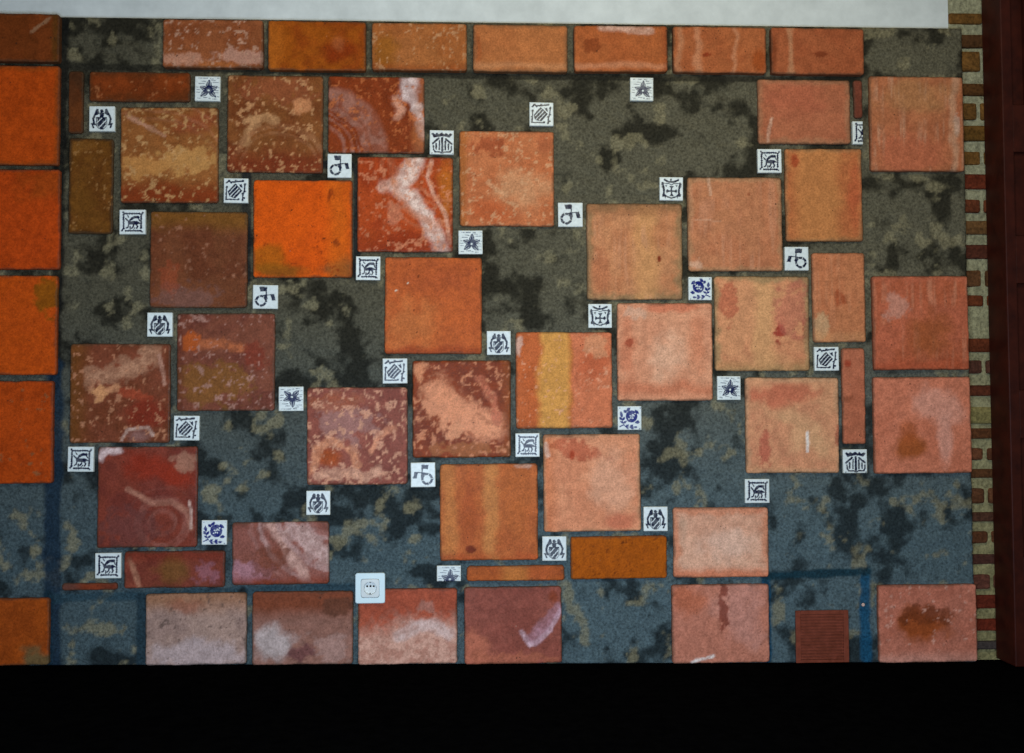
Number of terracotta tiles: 57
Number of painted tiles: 37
